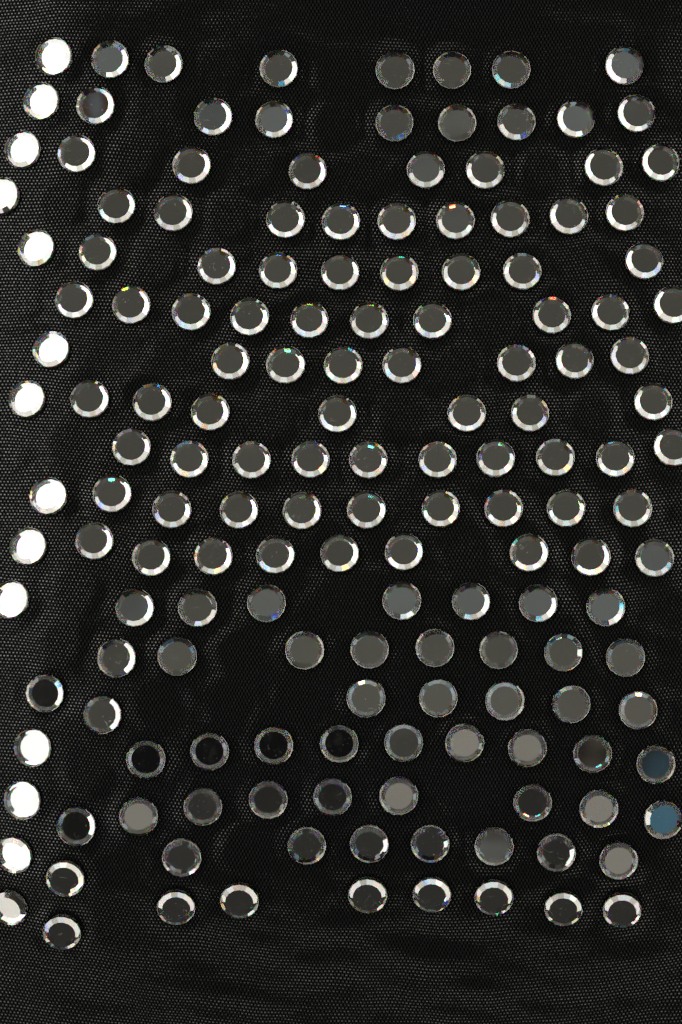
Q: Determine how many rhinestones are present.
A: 161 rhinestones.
